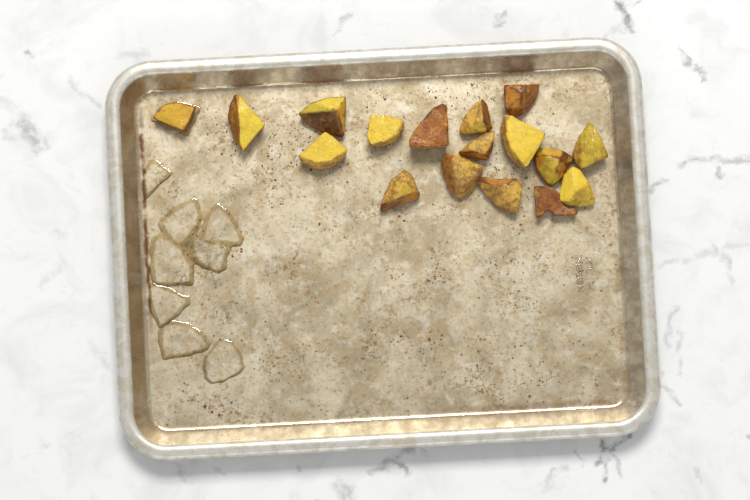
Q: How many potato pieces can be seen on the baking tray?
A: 17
